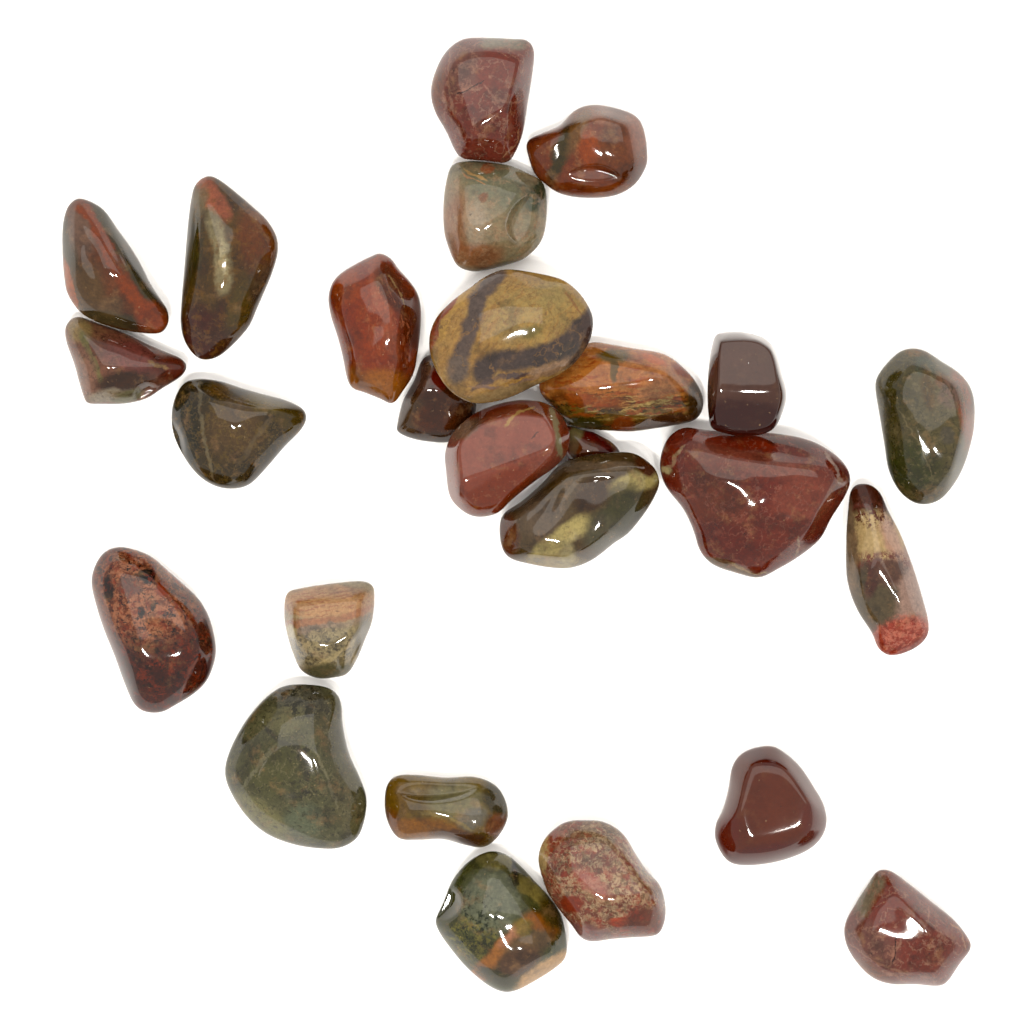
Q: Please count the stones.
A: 26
